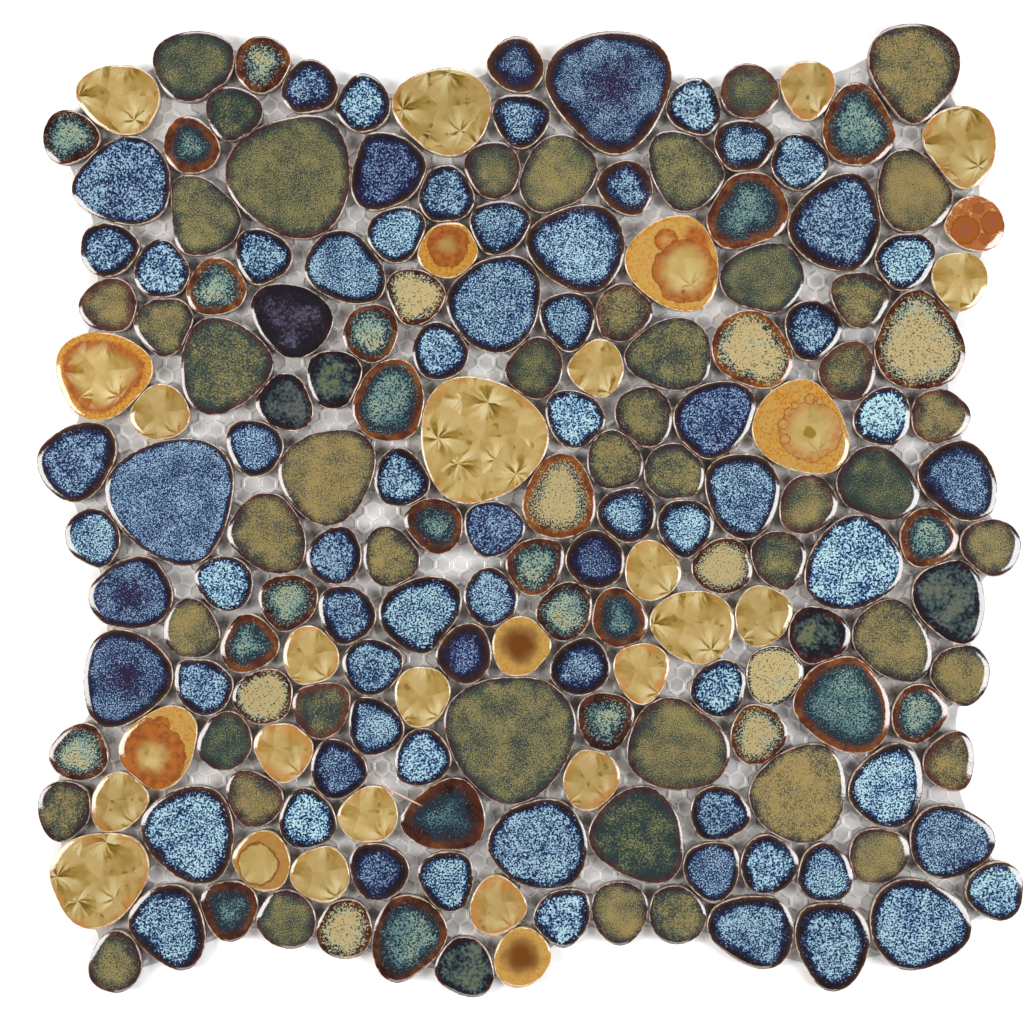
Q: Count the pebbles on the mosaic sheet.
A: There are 186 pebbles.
